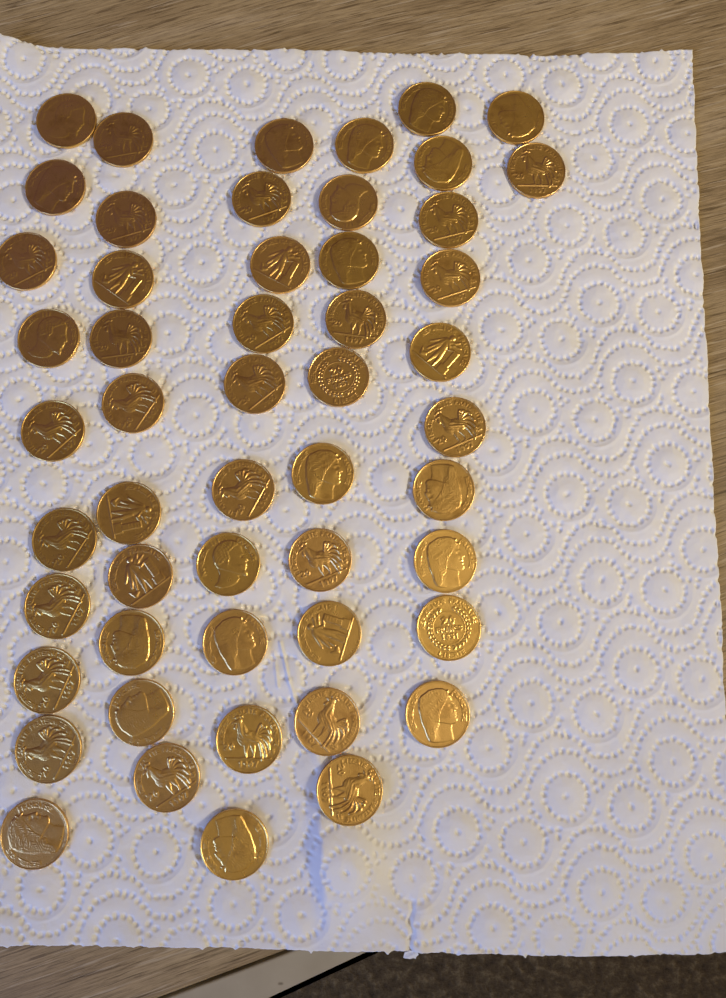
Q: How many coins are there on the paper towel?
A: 52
